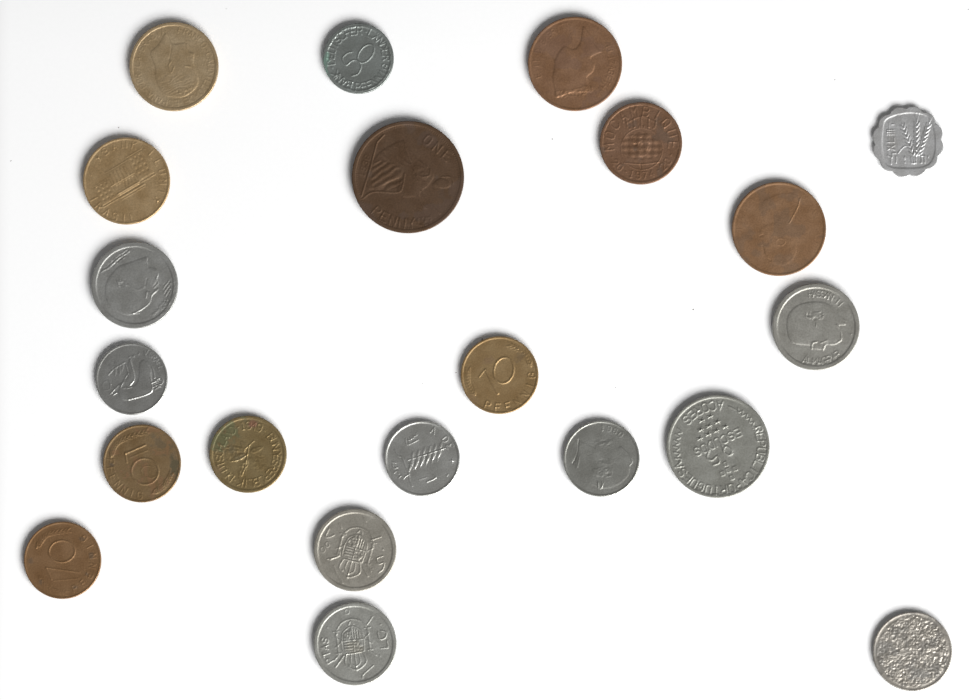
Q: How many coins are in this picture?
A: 21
